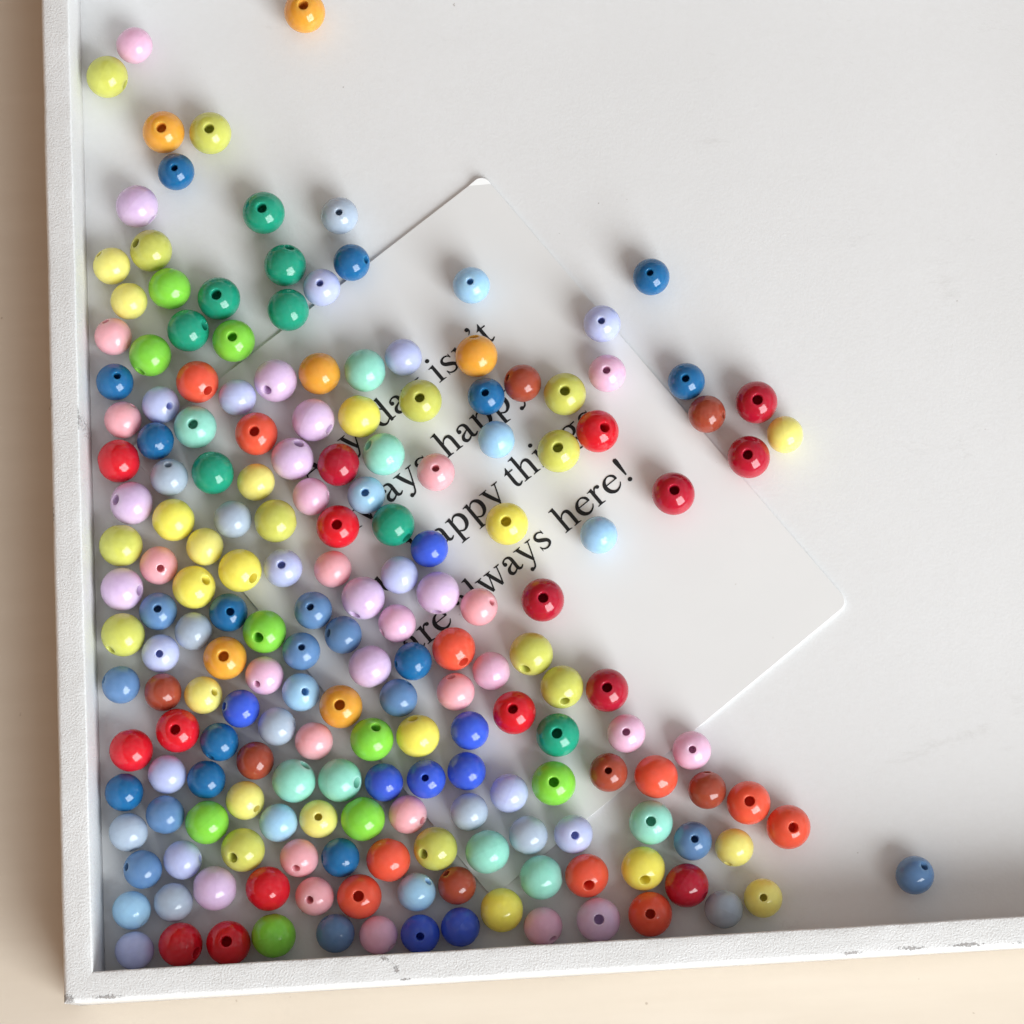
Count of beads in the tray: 190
